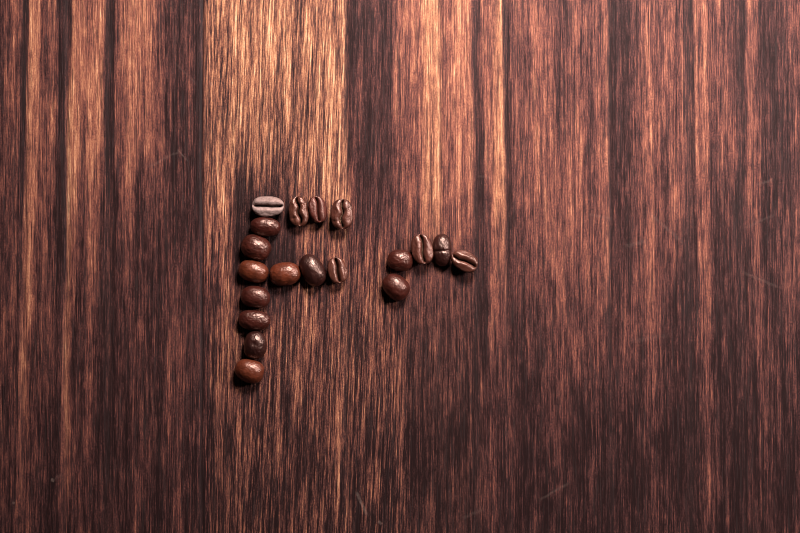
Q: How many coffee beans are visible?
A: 19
